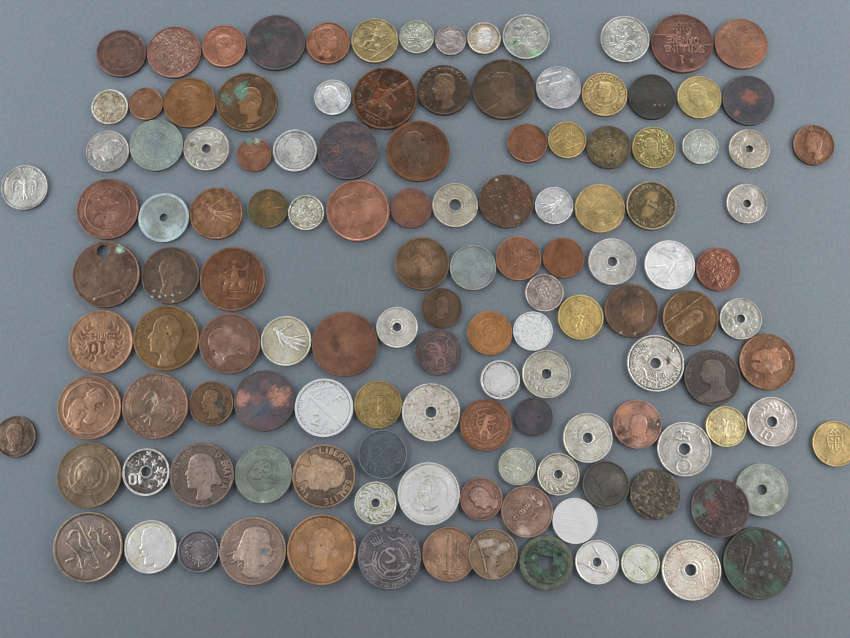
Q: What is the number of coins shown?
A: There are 130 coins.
